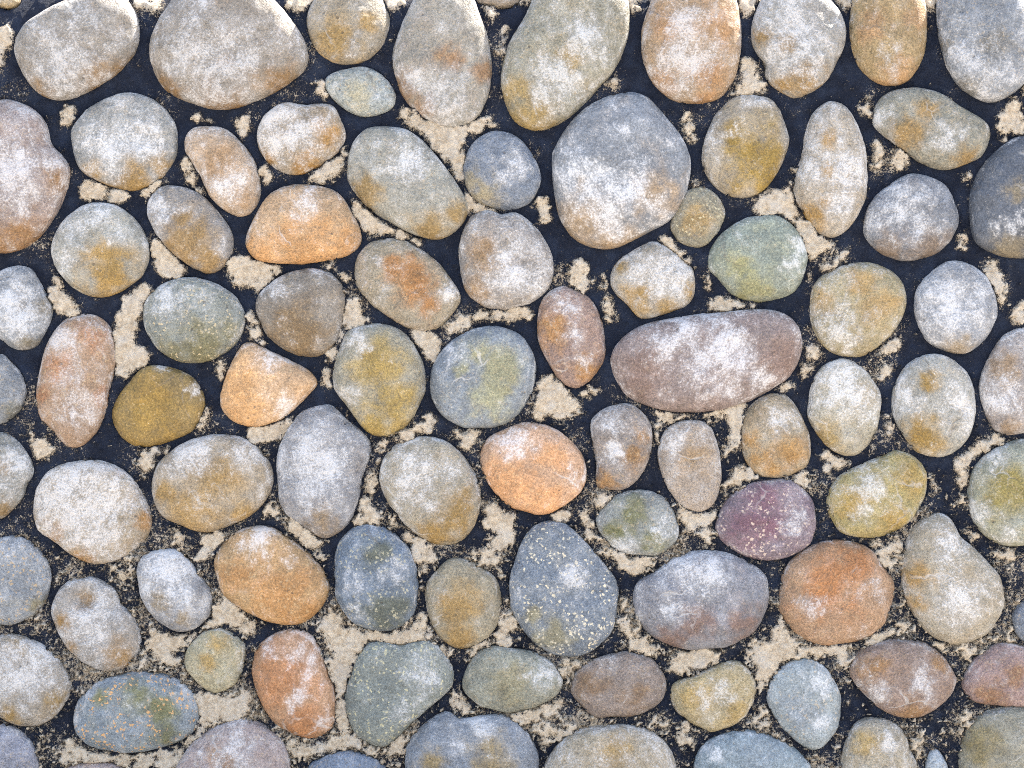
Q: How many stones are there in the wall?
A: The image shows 93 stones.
